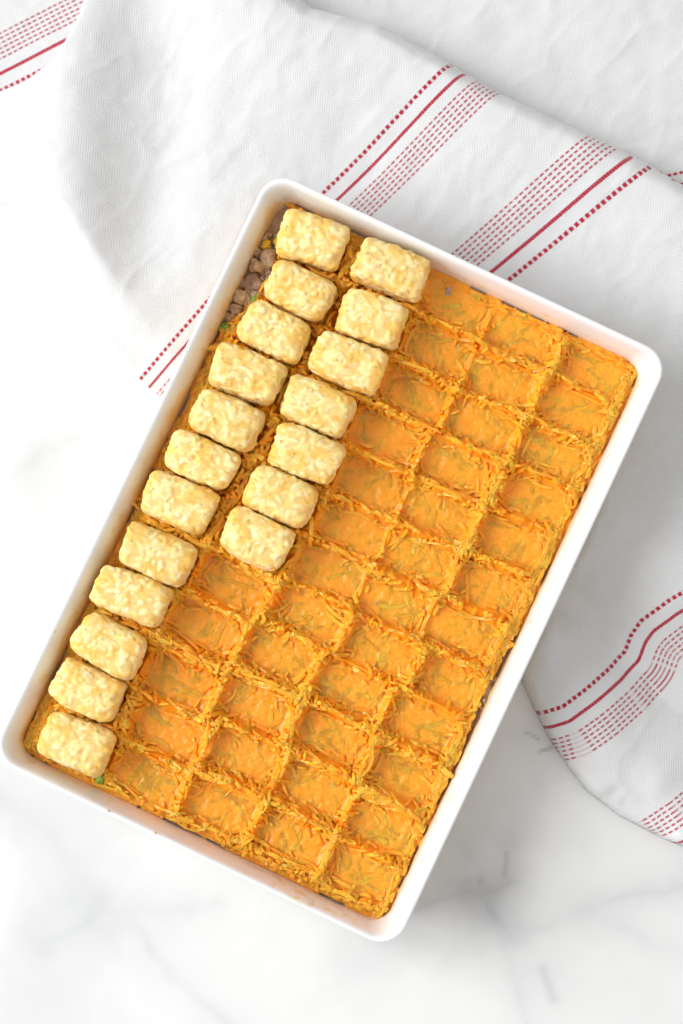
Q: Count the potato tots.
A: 19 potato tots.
